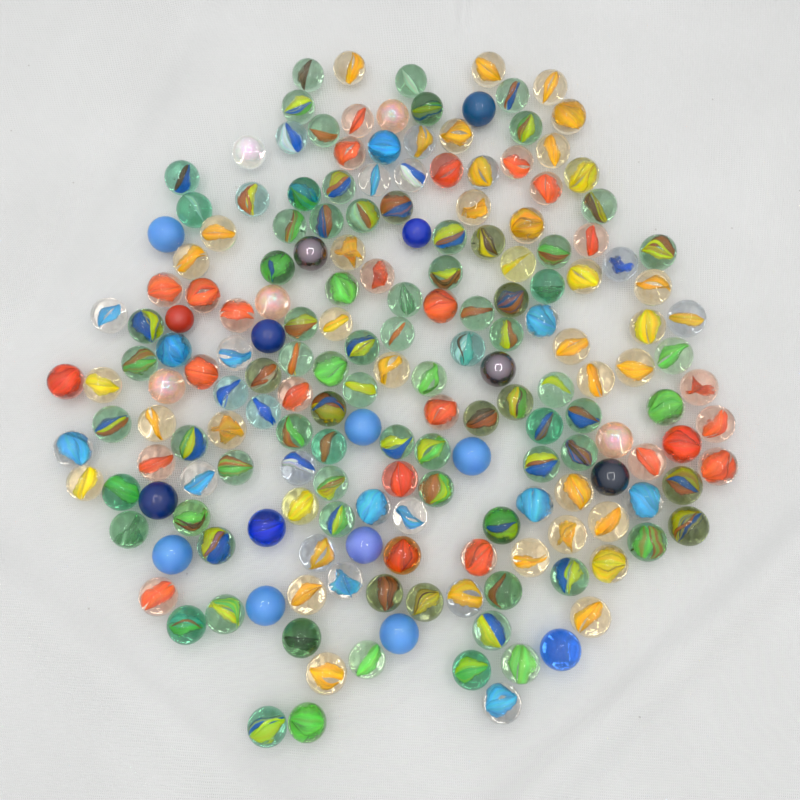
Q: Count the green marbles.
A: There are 81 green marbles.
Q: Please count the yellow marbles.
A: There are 39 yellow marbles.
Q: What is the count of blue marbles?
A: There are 33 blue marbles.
